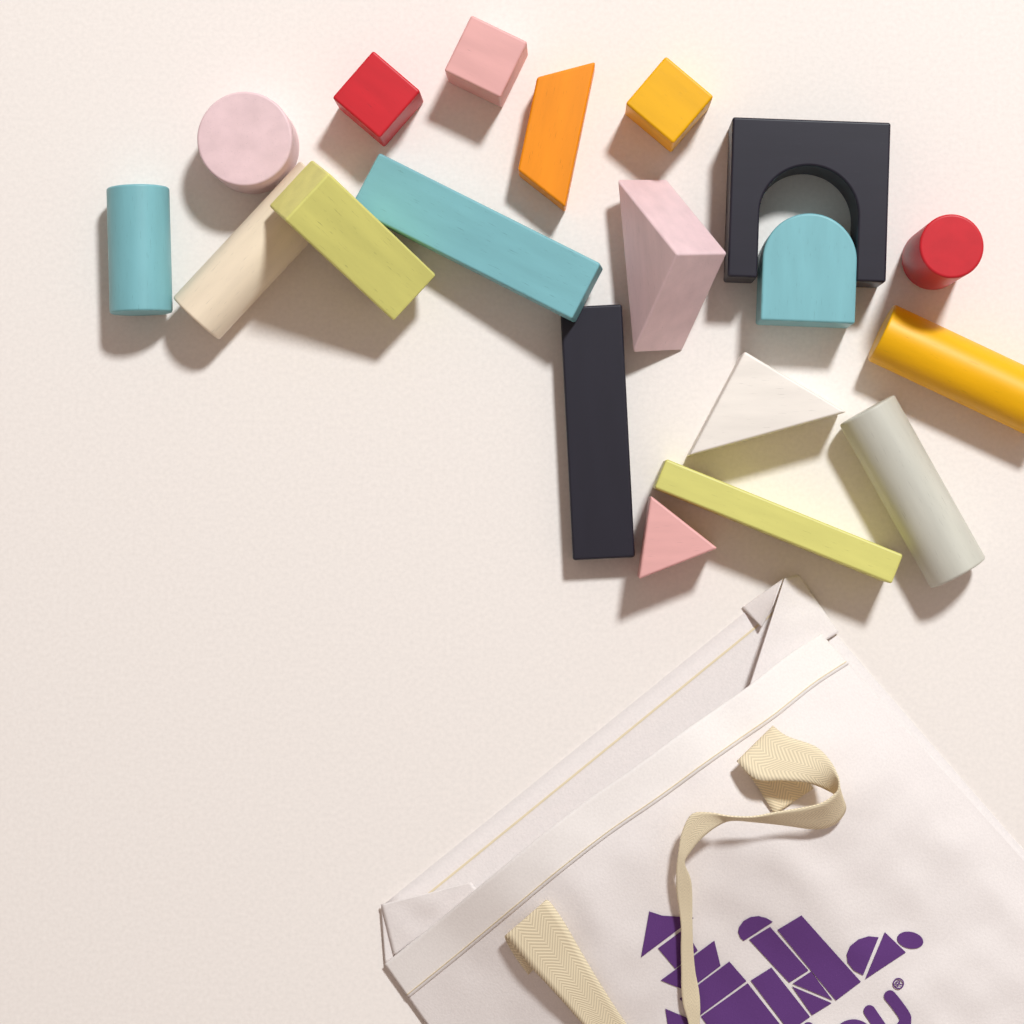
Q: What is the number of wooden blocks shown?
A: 19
